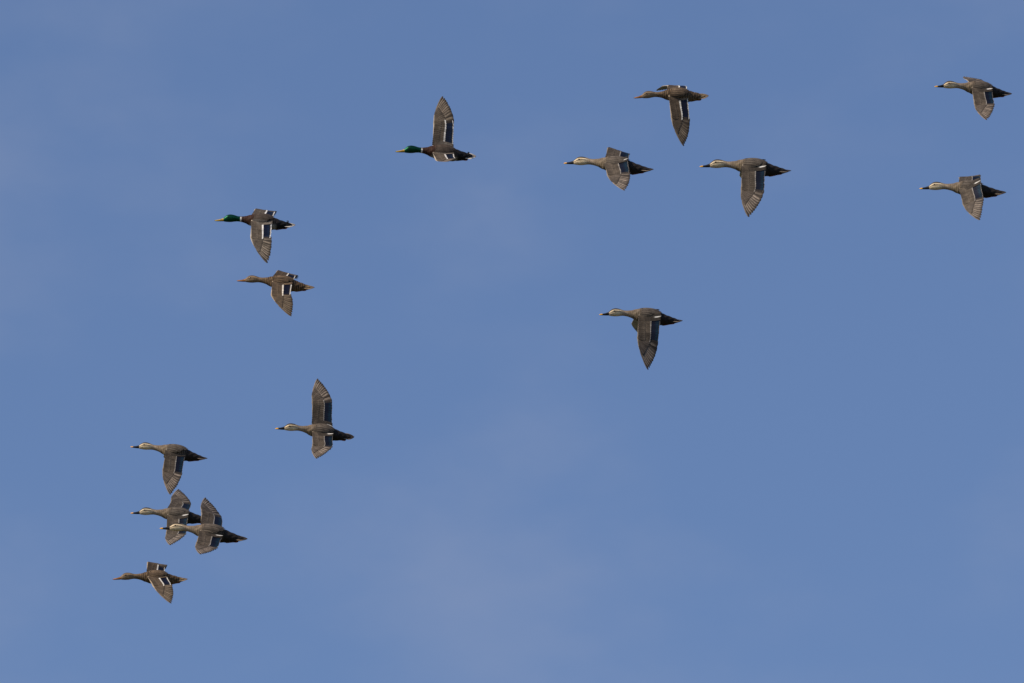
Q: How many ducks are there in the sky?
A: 14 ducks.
